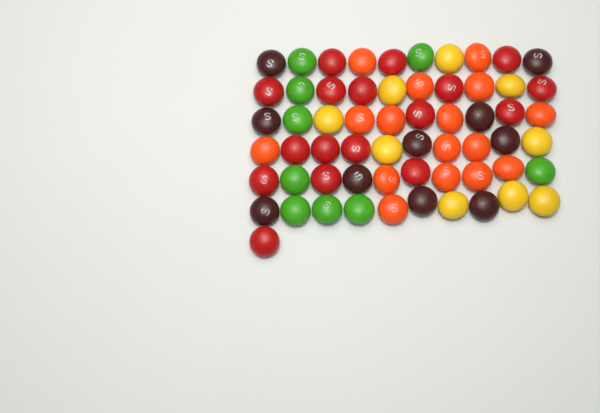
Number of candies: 61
